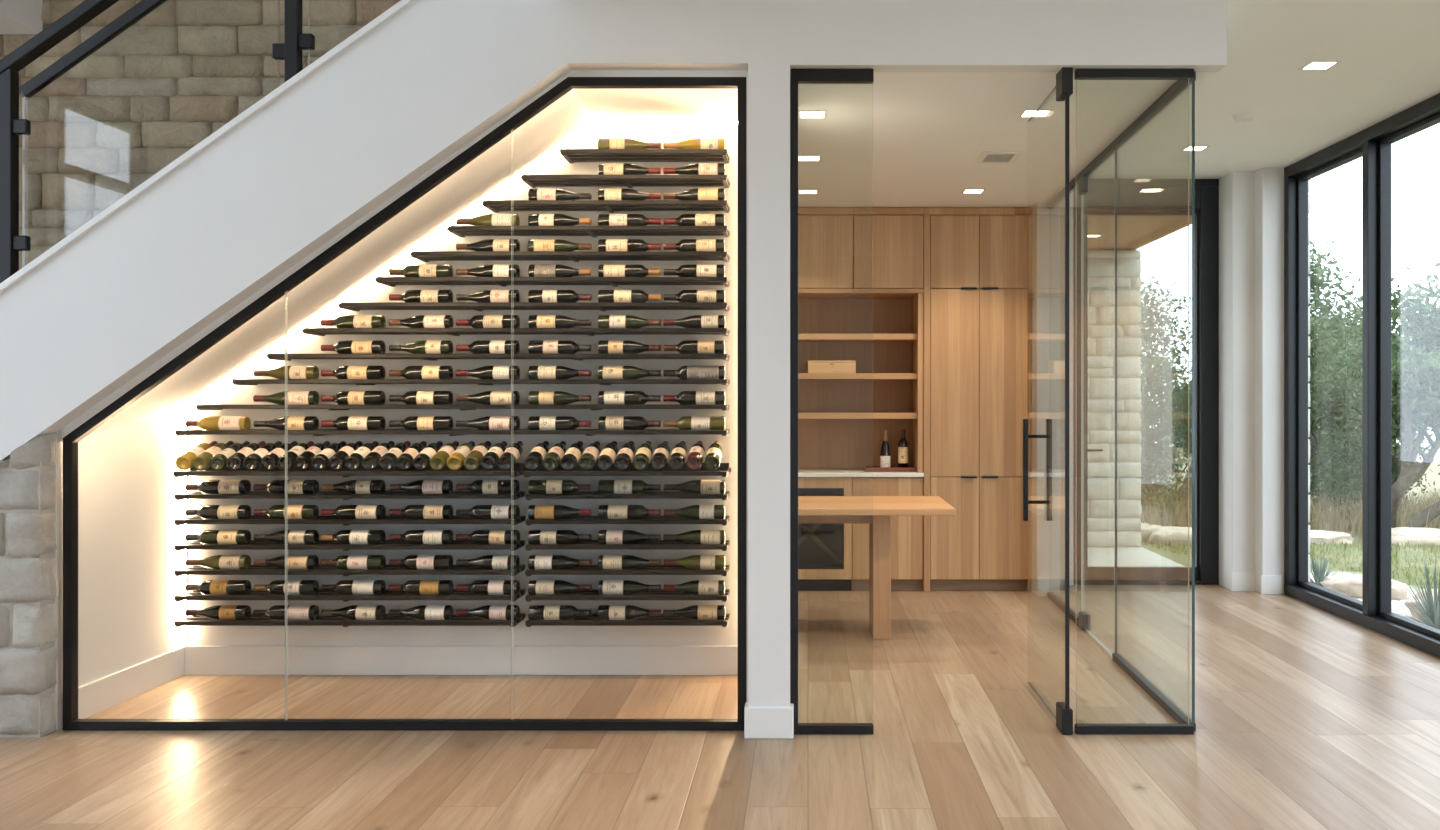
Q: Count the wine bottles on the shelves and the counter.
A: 140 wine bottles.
